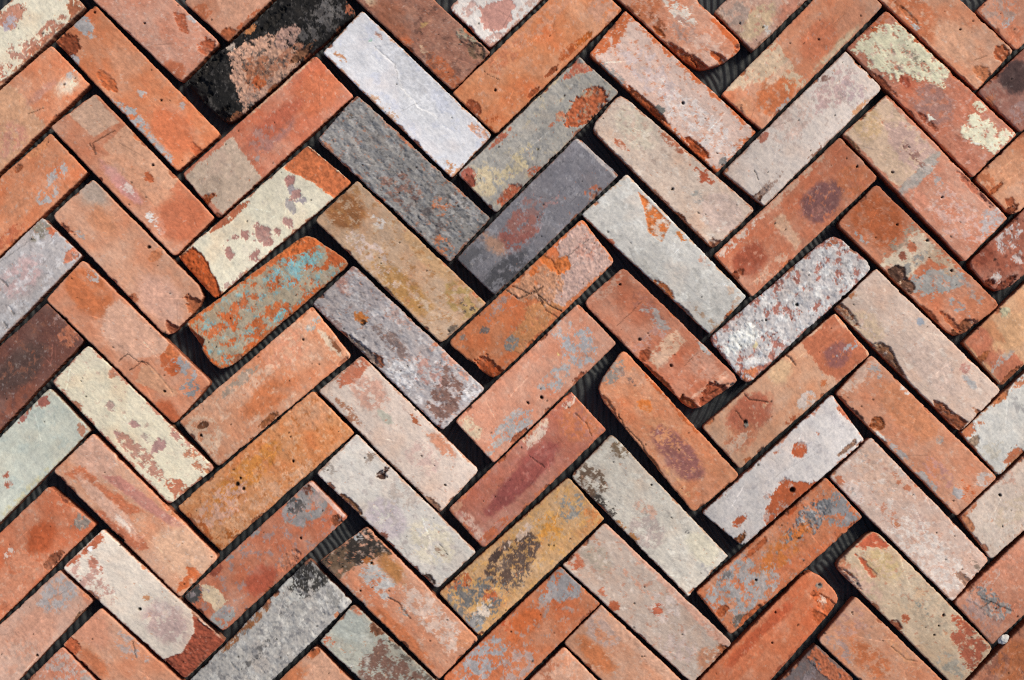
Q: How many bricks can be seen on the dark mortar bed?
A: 84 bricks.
